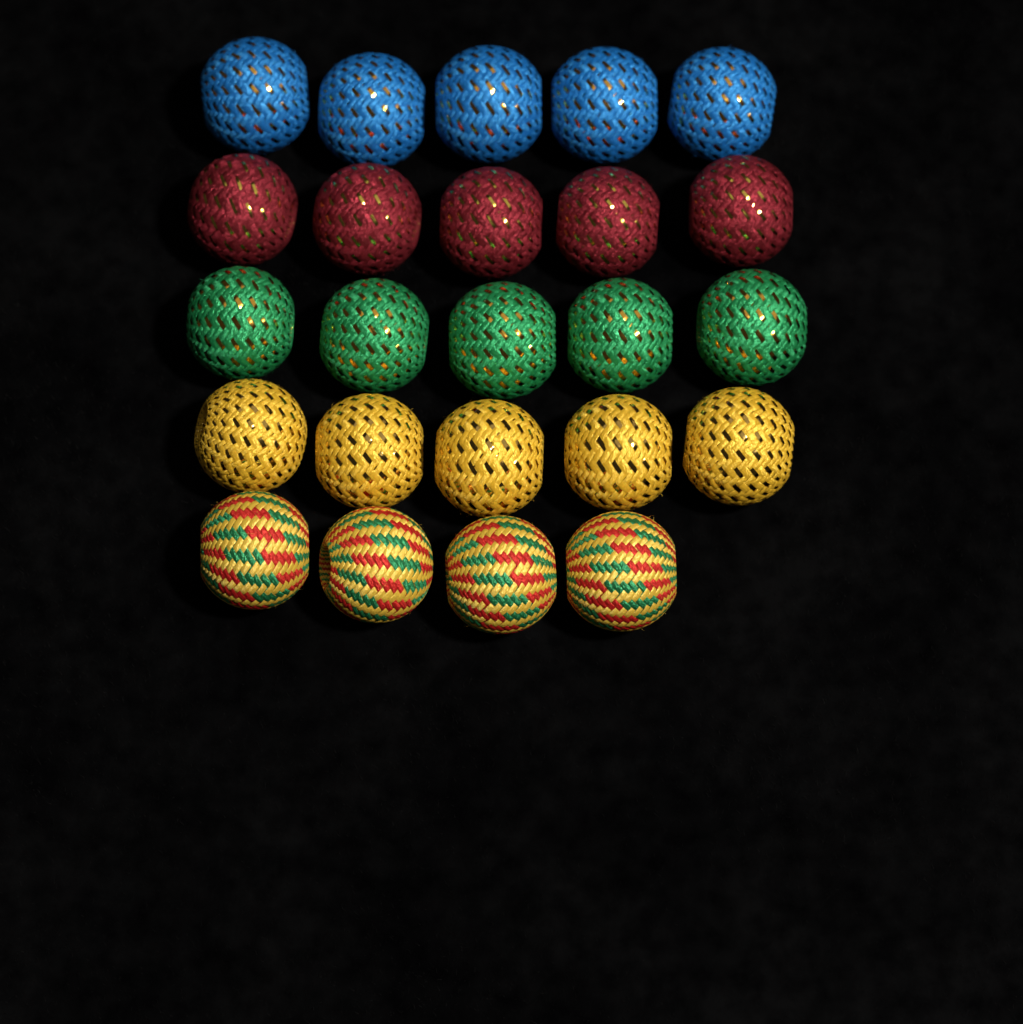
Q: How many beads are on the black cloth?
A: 24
